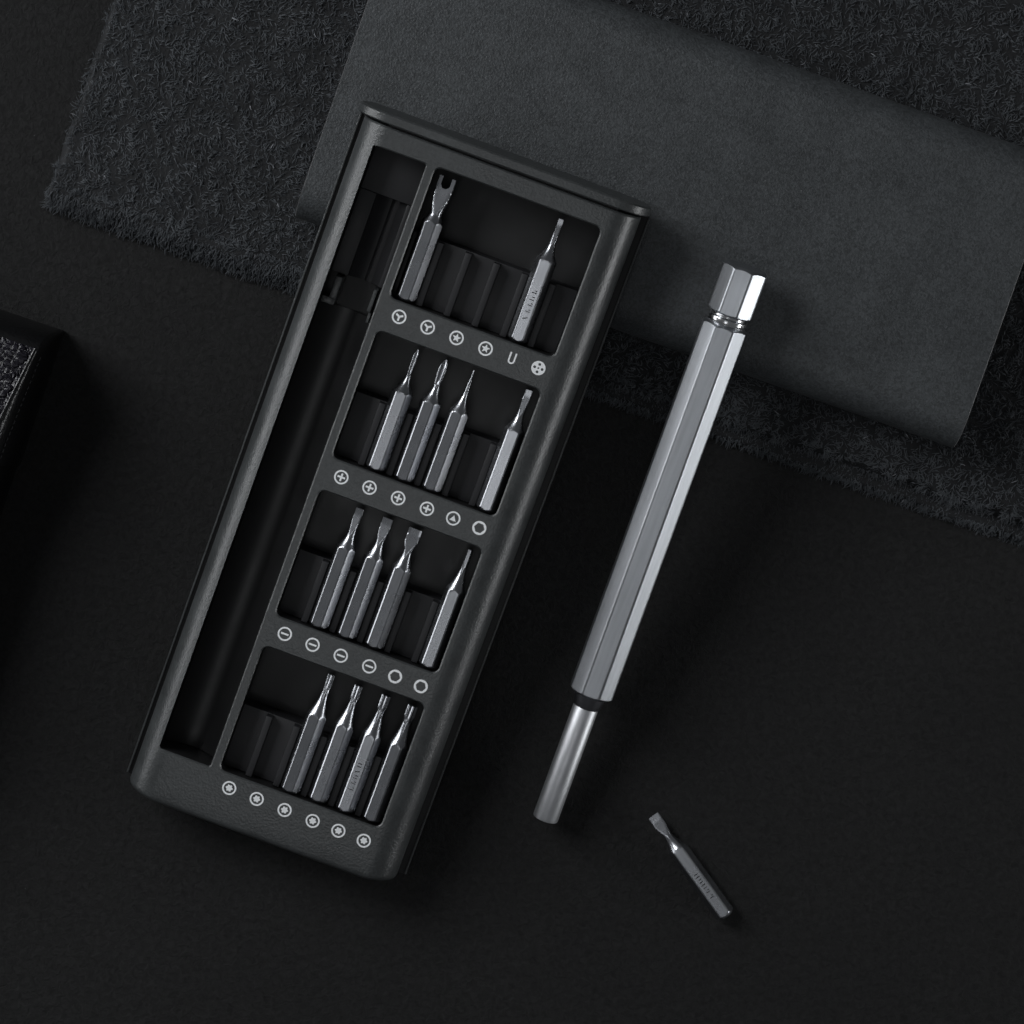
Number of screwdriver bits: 15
